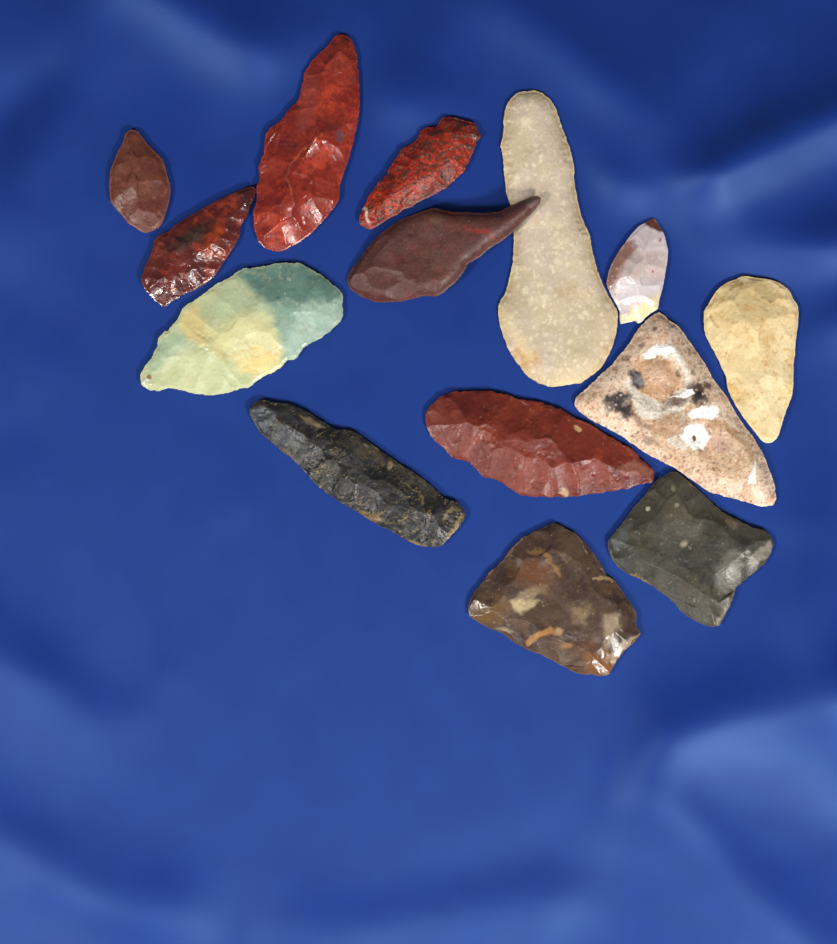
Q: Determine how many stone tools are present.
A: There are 14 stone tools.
